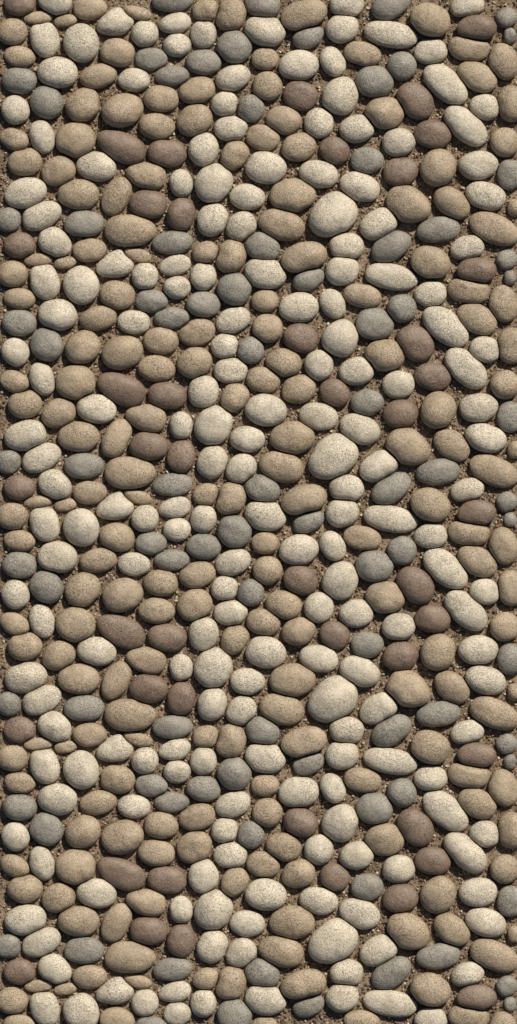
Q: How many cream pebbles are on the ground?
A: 198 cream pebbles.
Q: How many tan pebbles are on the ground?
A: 199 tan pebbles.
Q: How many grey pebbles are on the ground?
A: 88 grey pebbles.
